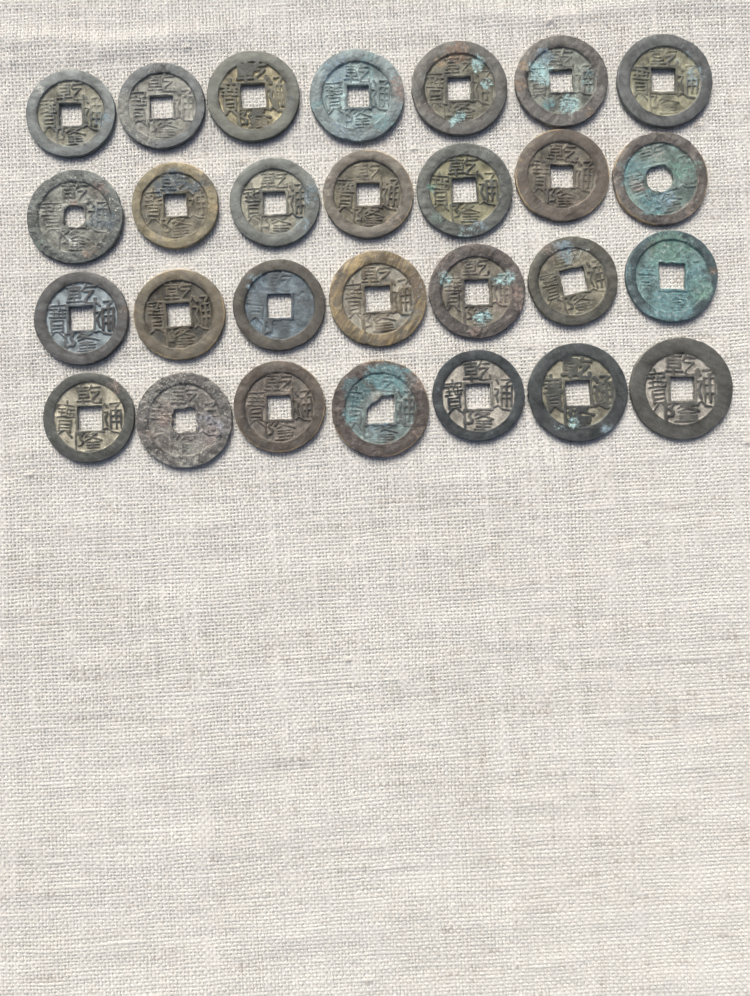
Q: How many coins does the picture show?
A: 28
